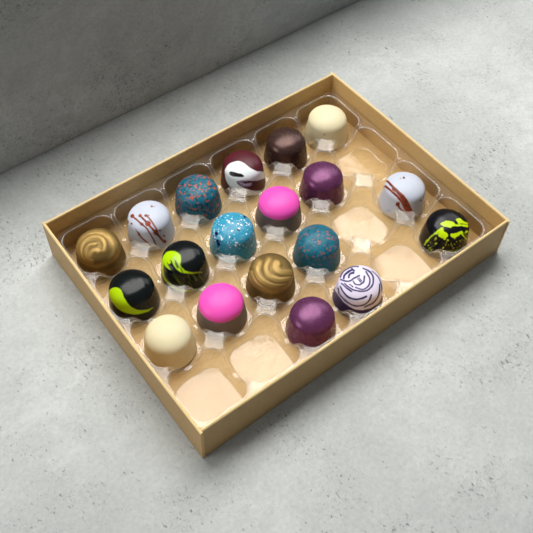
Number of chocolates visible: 19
